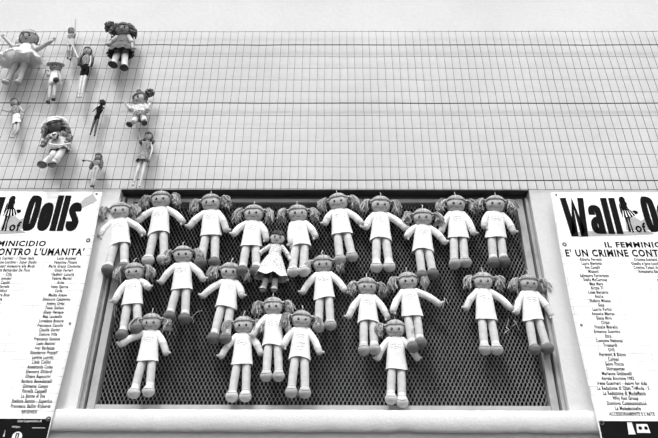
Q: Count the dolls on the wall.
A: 35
